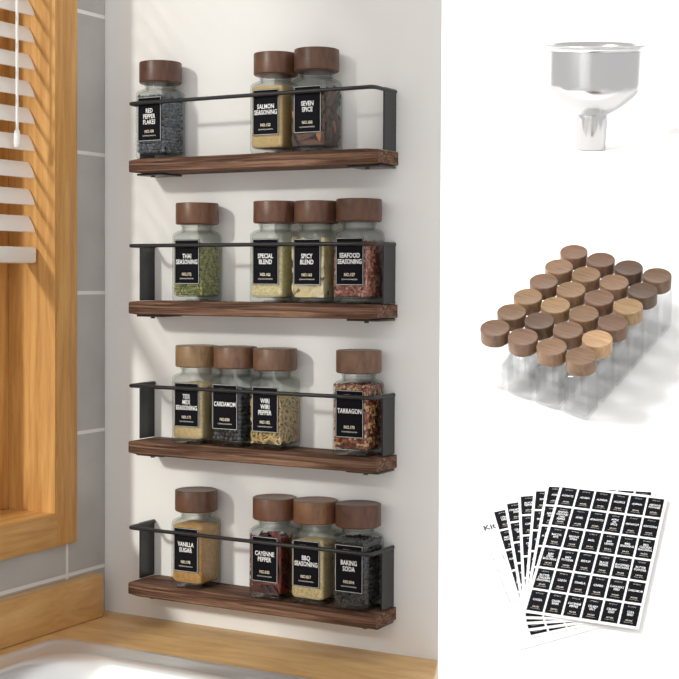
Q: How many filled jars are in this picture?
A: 15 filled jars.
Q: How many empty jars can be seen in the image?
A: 24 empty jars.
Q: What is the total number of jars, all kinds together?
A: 39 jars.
